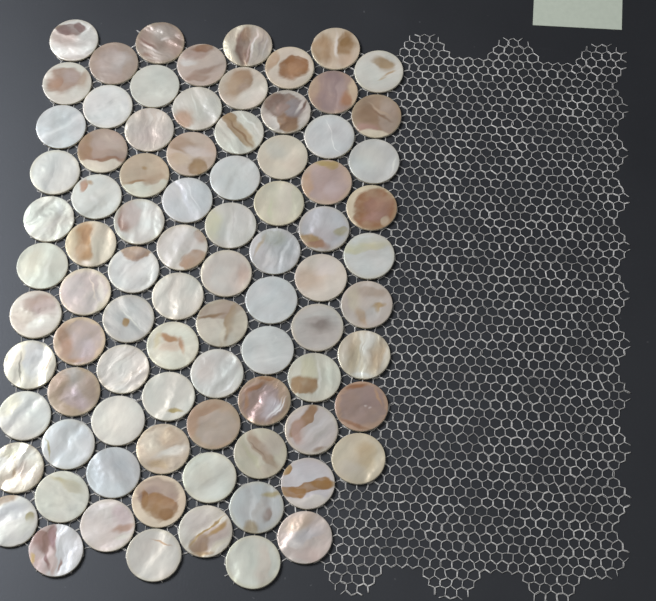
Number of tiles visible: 86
